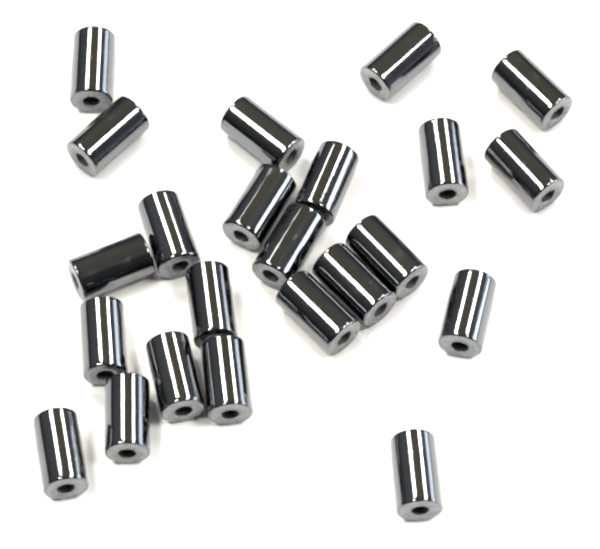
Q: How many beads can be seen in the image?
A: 23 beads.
